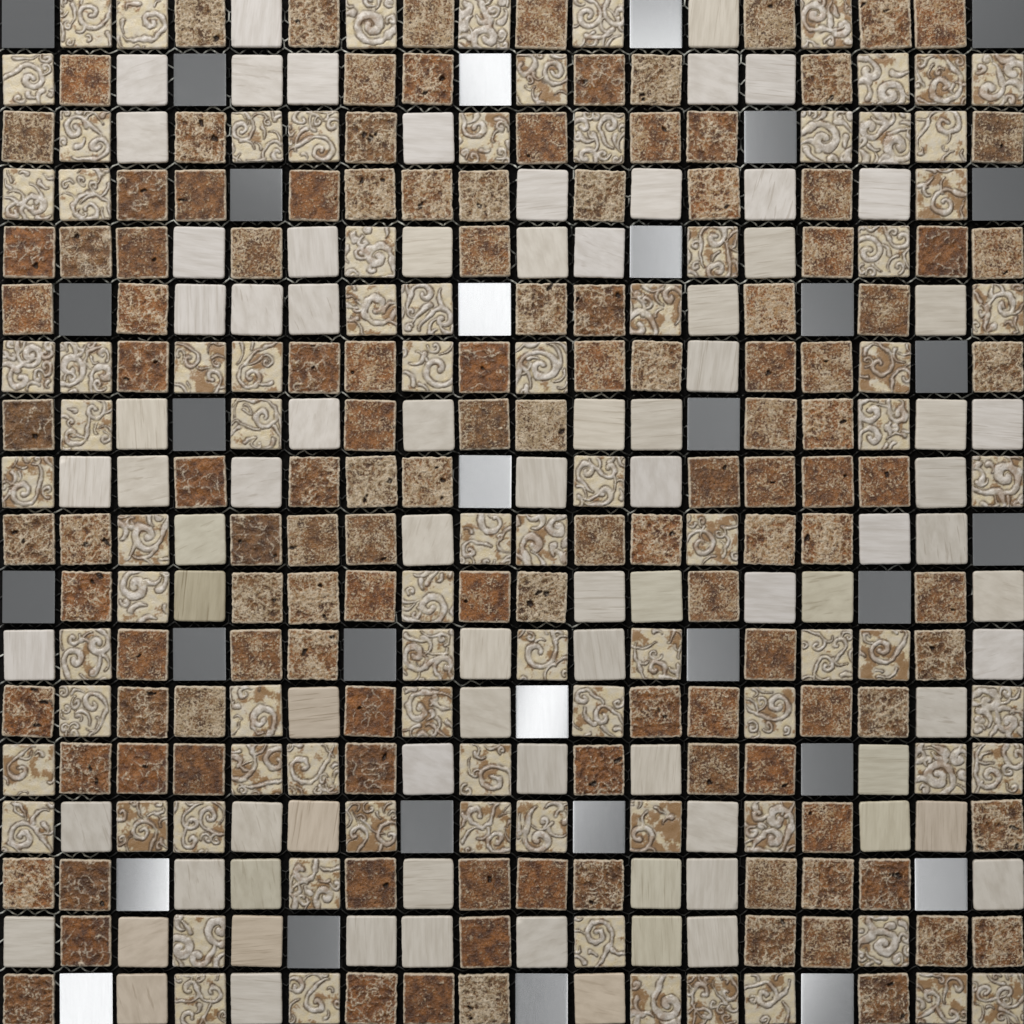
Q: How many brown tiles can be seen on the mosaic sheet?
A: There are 125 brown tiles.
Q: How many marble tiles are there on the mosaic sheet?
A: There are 82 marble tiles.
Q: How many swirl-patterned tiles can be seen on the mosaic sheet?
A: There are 85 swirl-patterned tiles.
